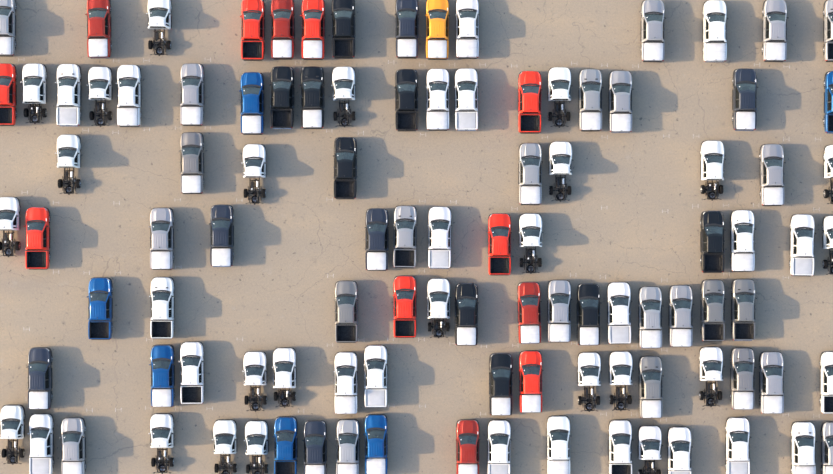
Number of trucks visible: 104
